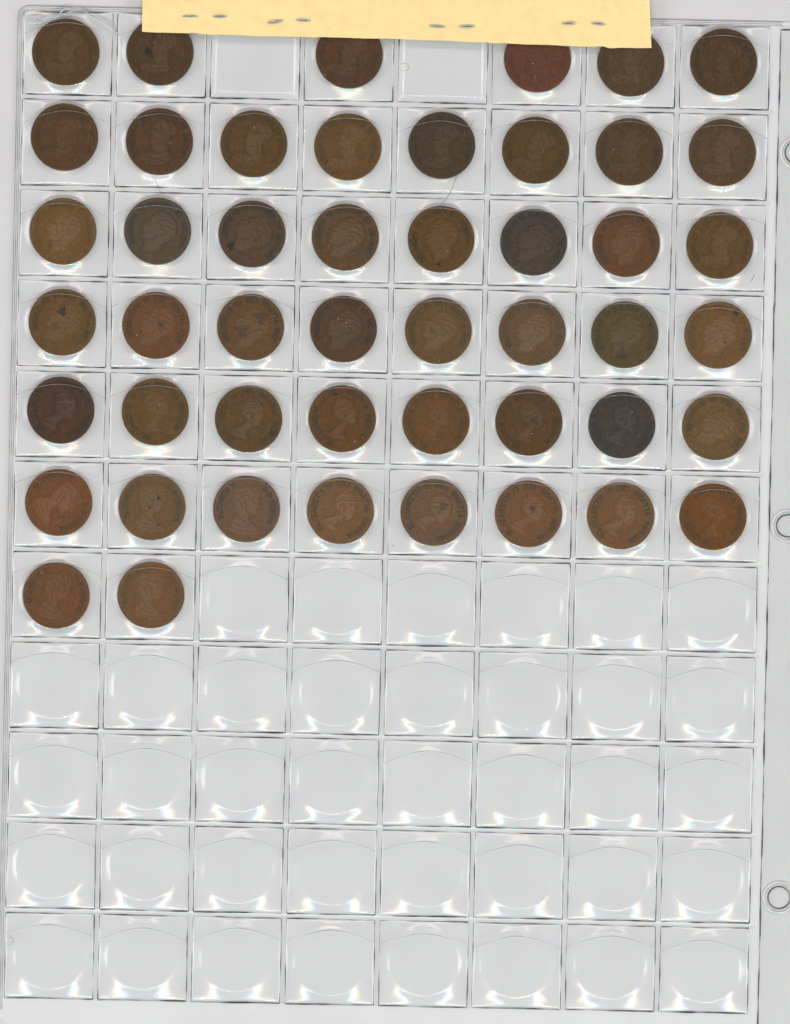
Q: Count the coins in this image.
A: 48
